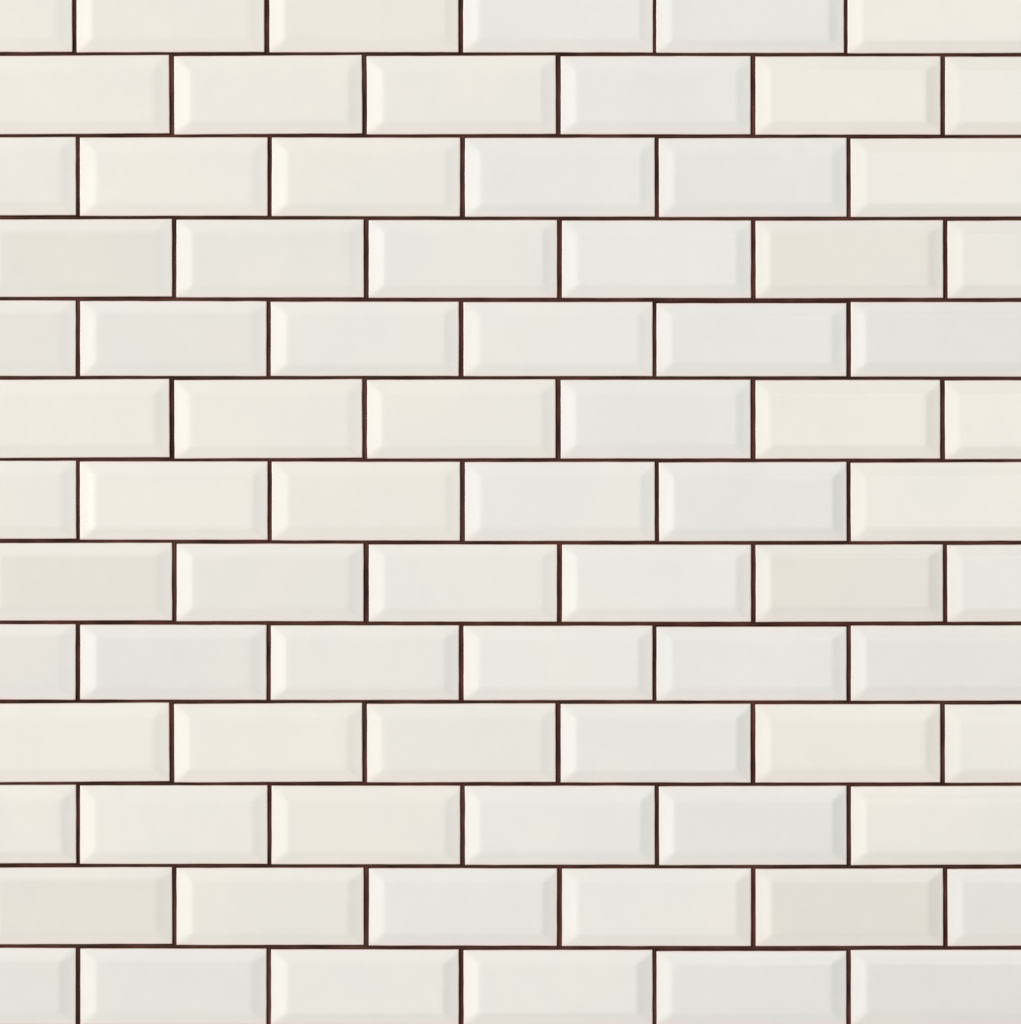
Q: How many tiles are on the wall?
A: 78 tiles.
